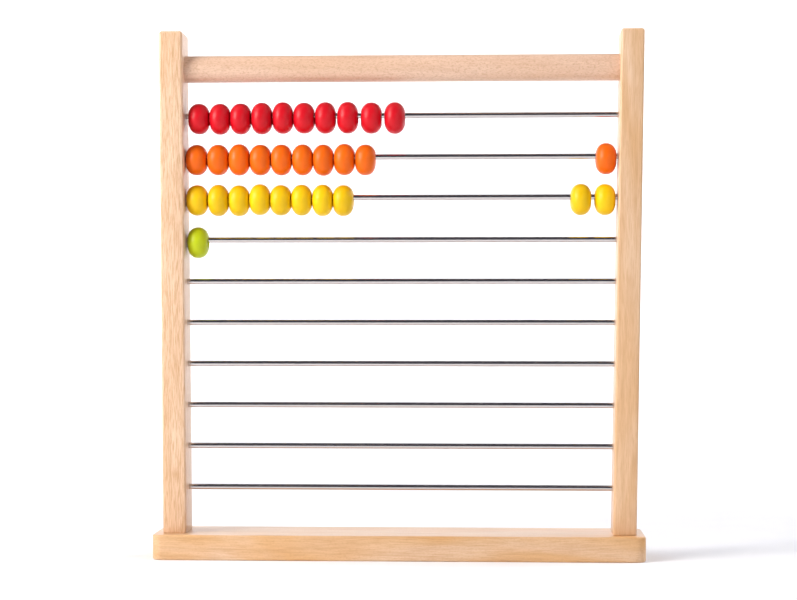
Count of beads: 31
